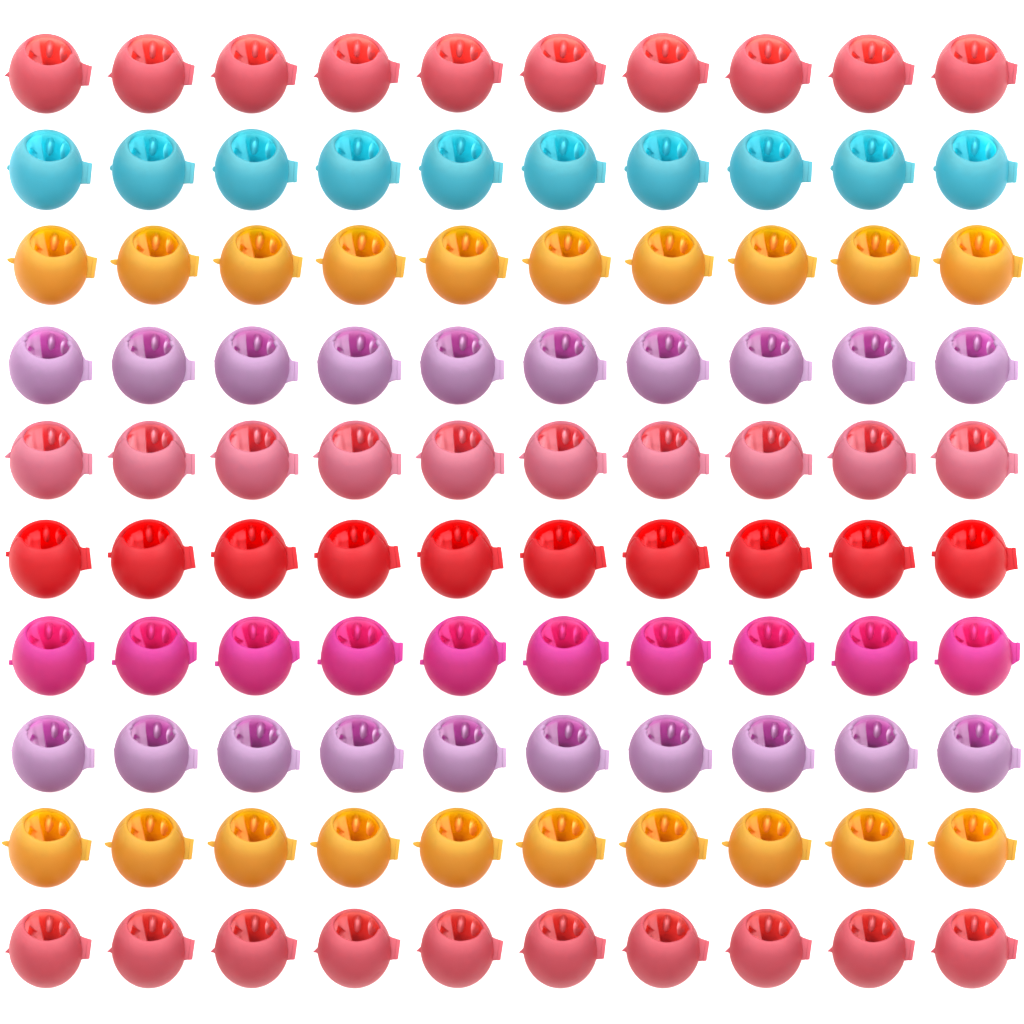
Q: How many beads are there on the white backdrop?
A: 100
